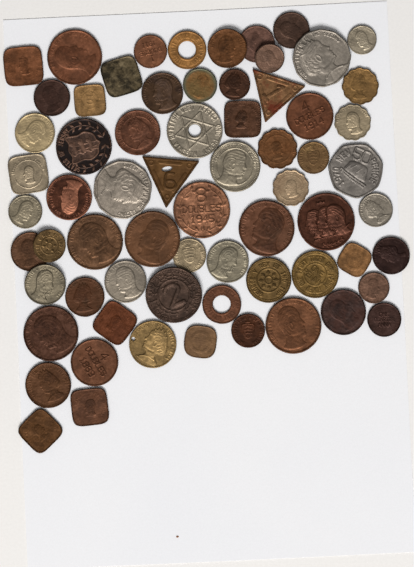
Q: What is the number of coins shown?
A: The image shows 67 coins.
